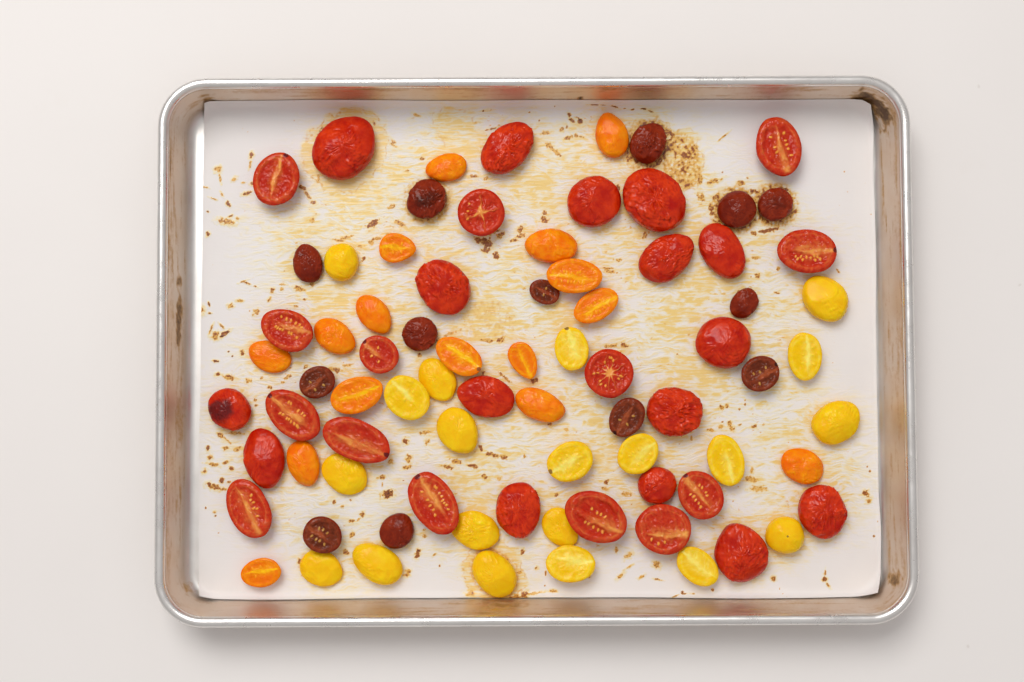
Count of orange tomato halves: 16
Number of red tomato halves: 30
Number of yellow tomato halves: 20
